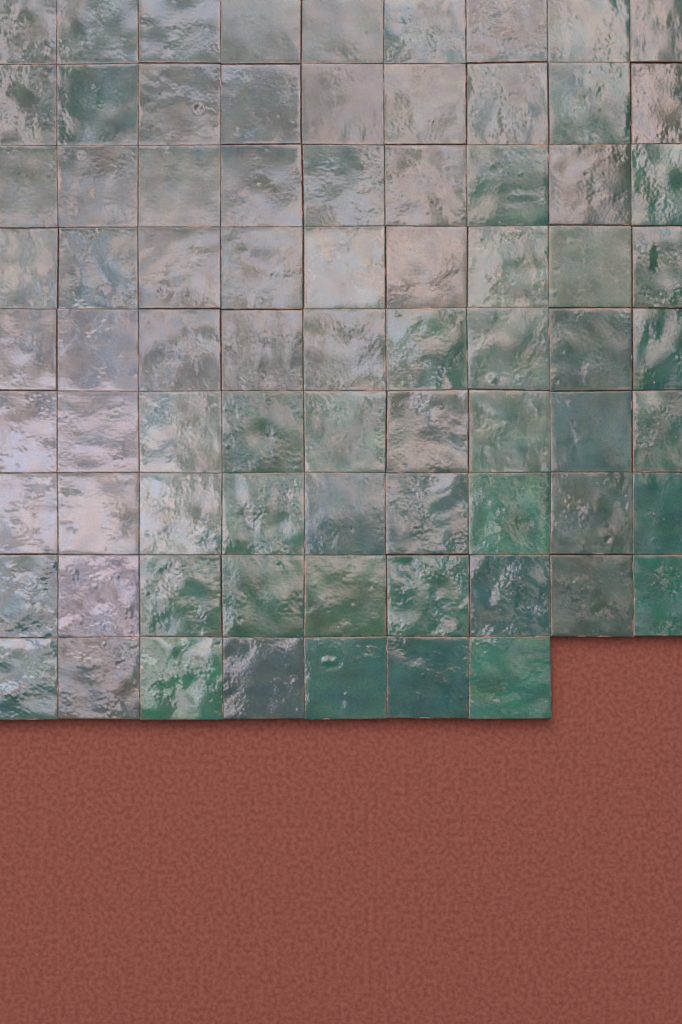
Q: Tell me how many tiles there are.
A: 79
